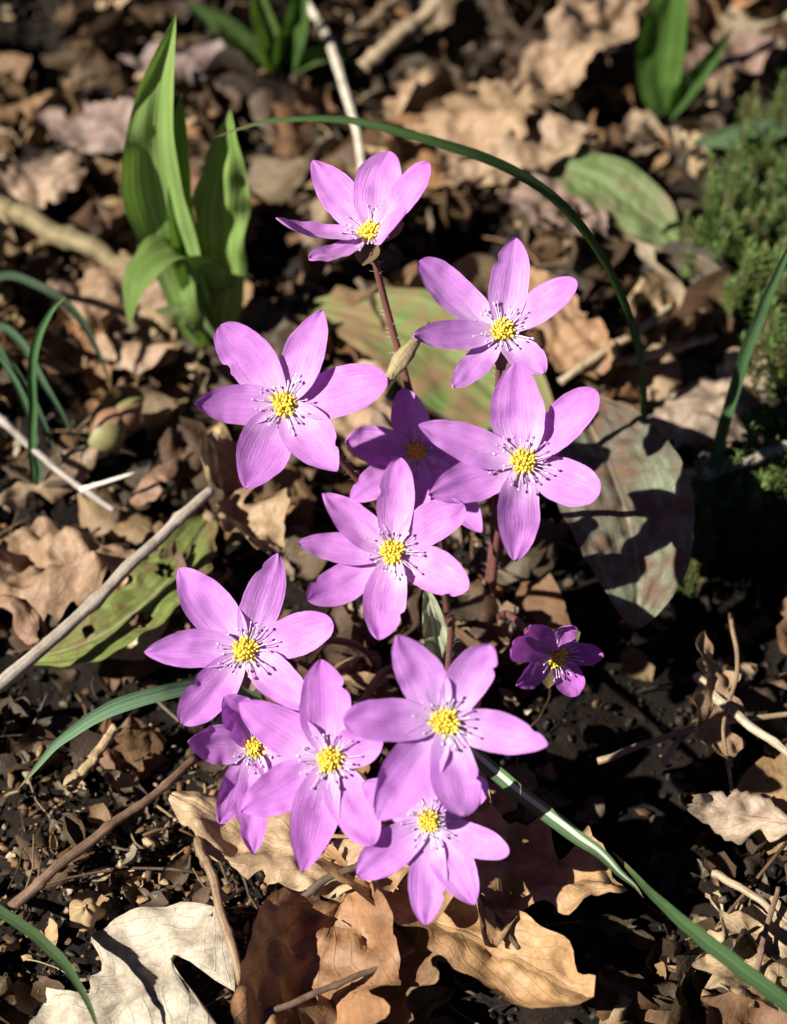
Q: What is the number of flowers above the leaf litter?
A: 12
